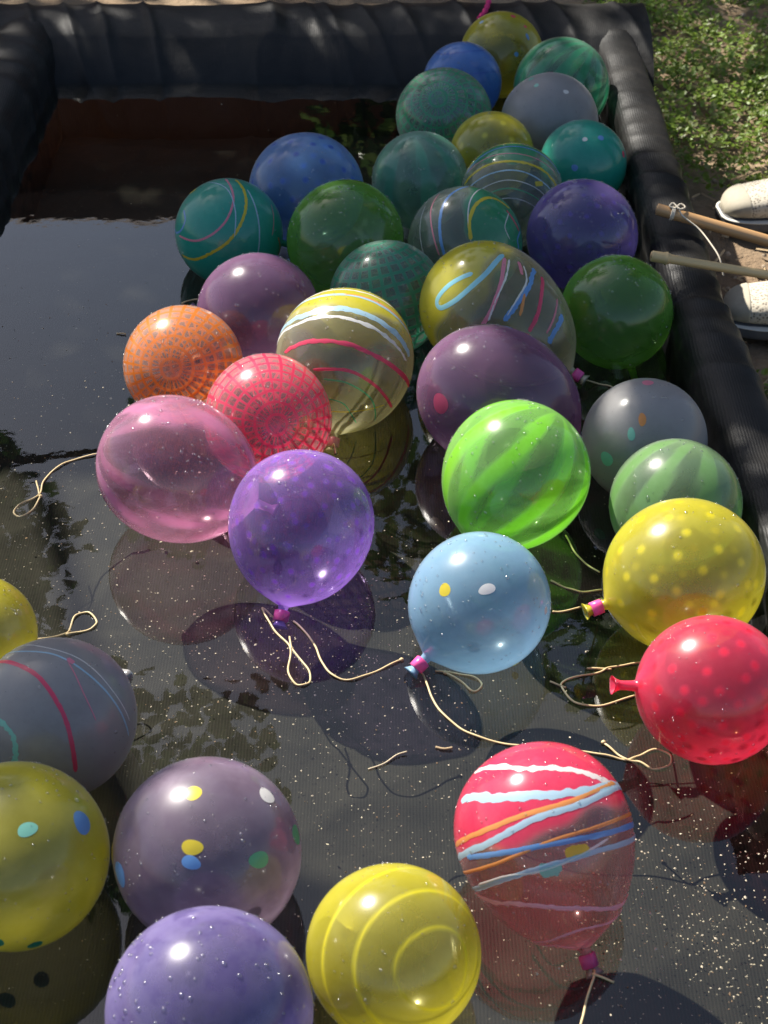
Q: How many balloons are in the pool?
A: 37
